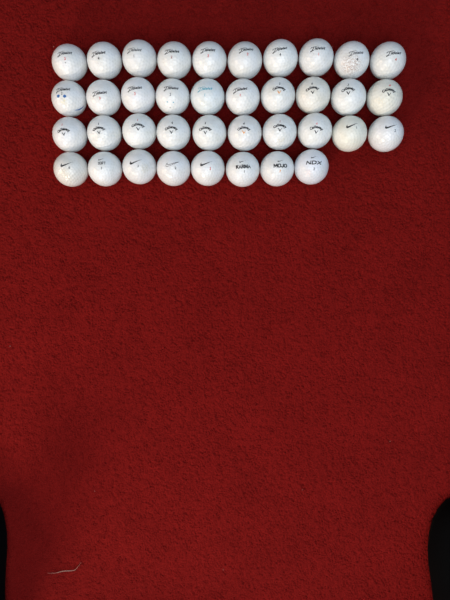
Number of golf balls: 38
